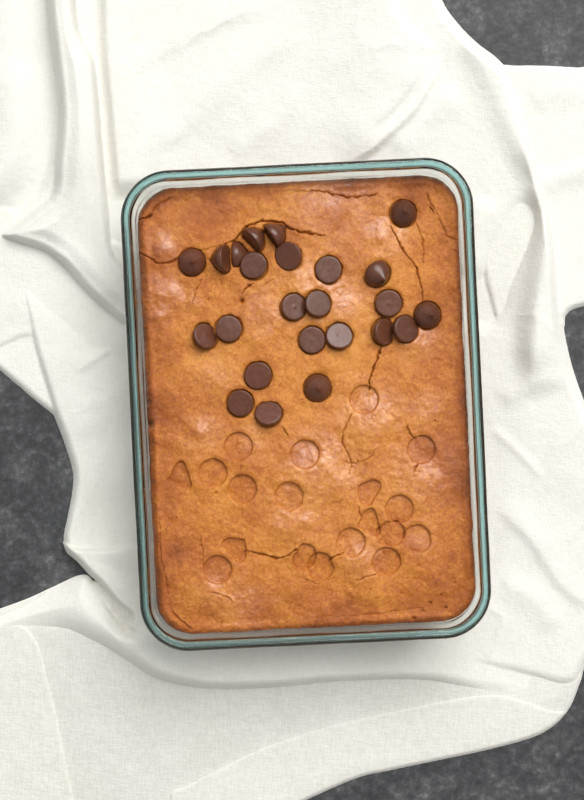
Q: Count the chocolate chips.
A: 24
